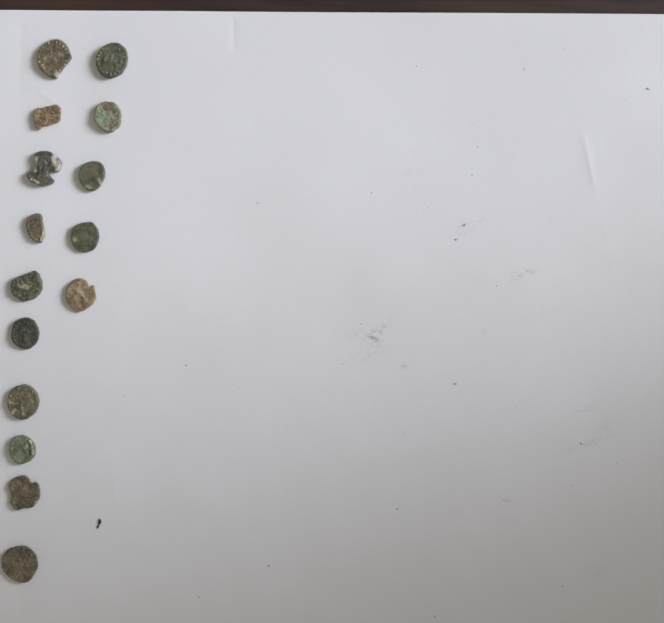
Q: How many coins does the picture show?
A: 15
